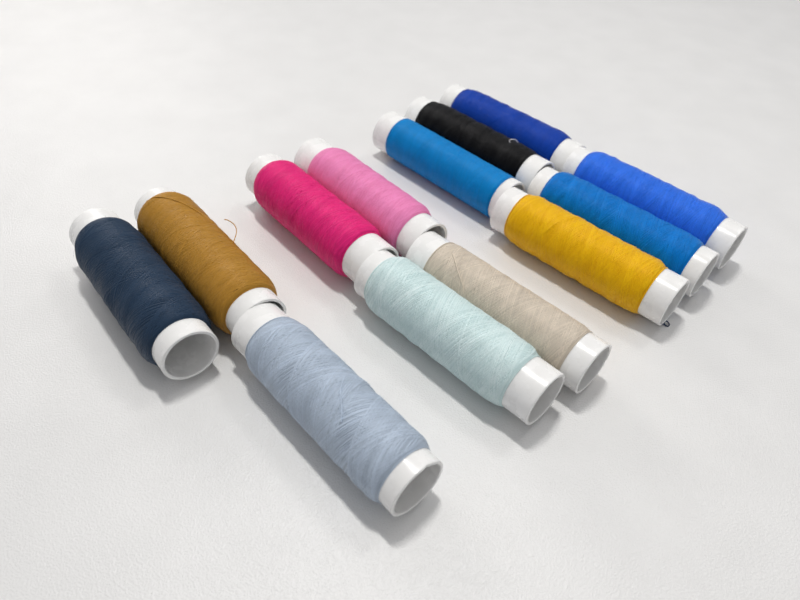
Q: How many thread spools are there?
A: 13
